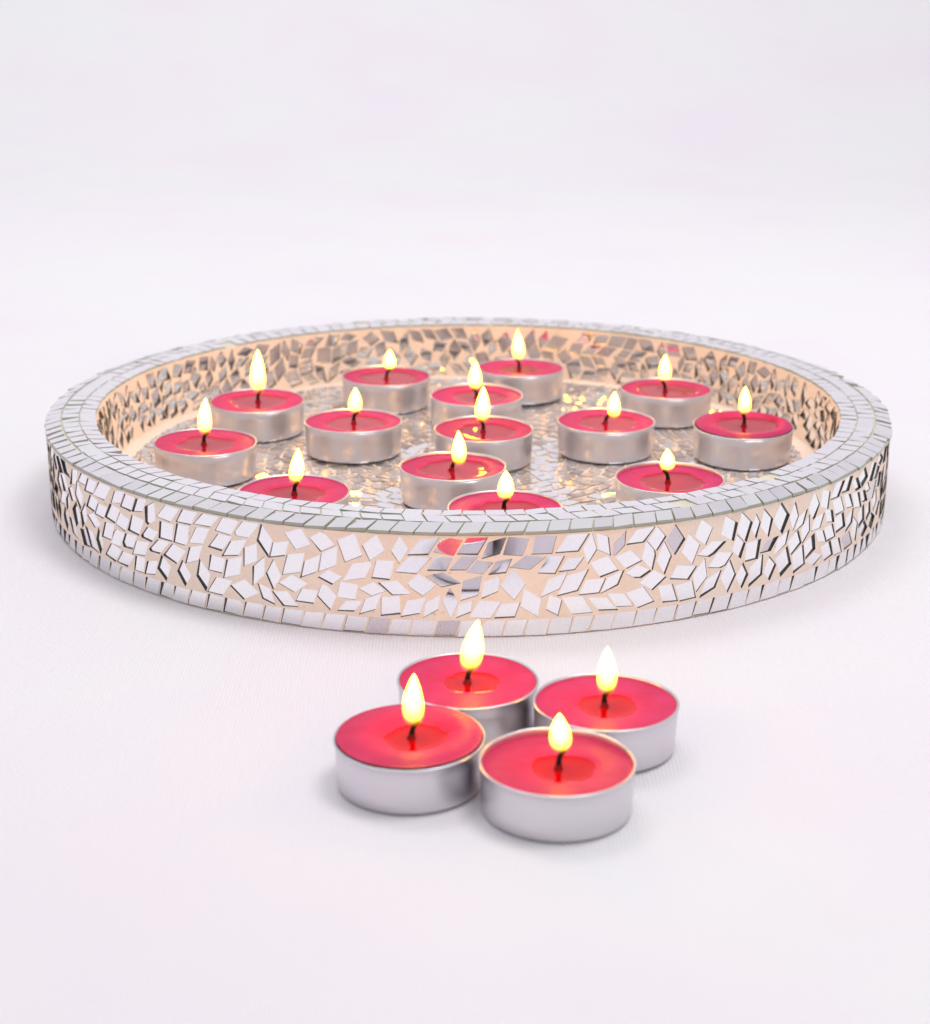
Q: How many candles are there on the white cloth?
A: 18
